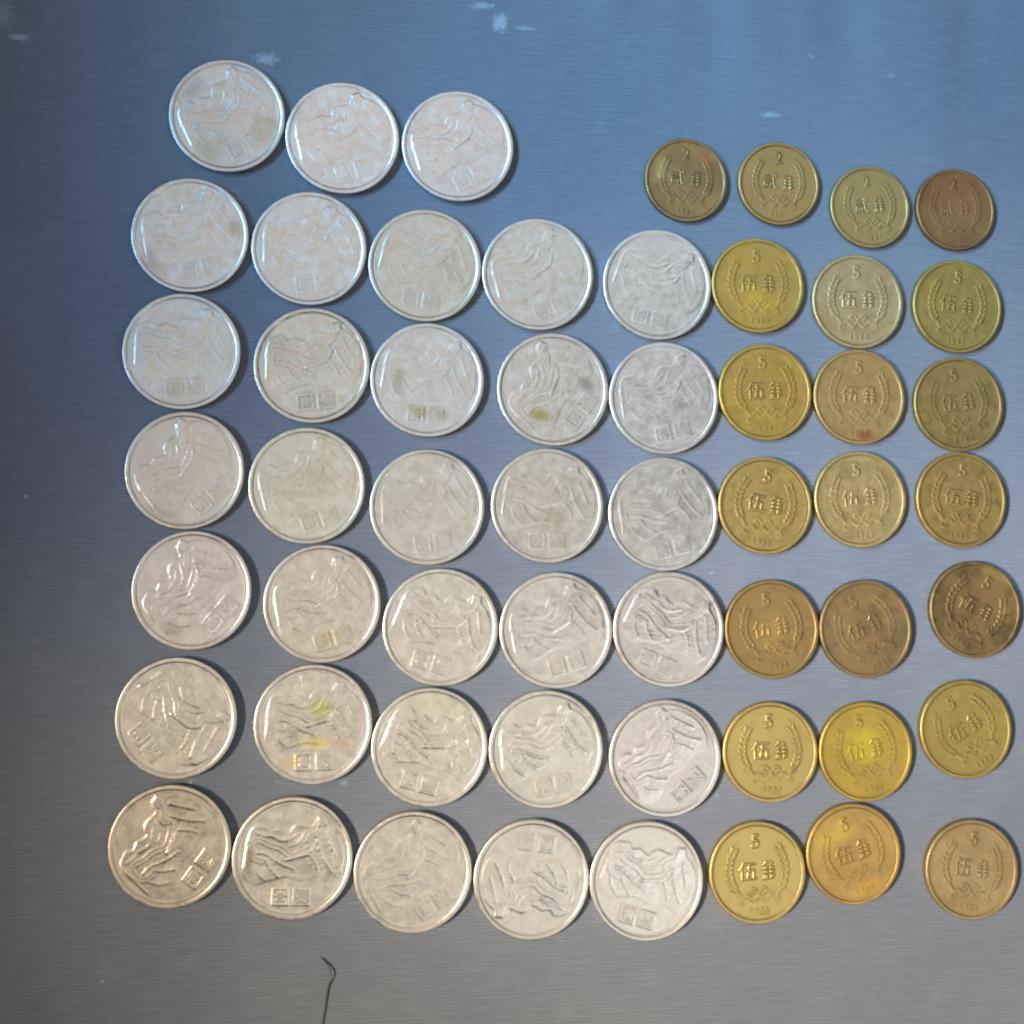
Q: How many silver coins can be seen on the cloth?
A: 33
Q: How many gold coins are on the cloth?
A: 22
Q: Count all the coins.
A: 55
